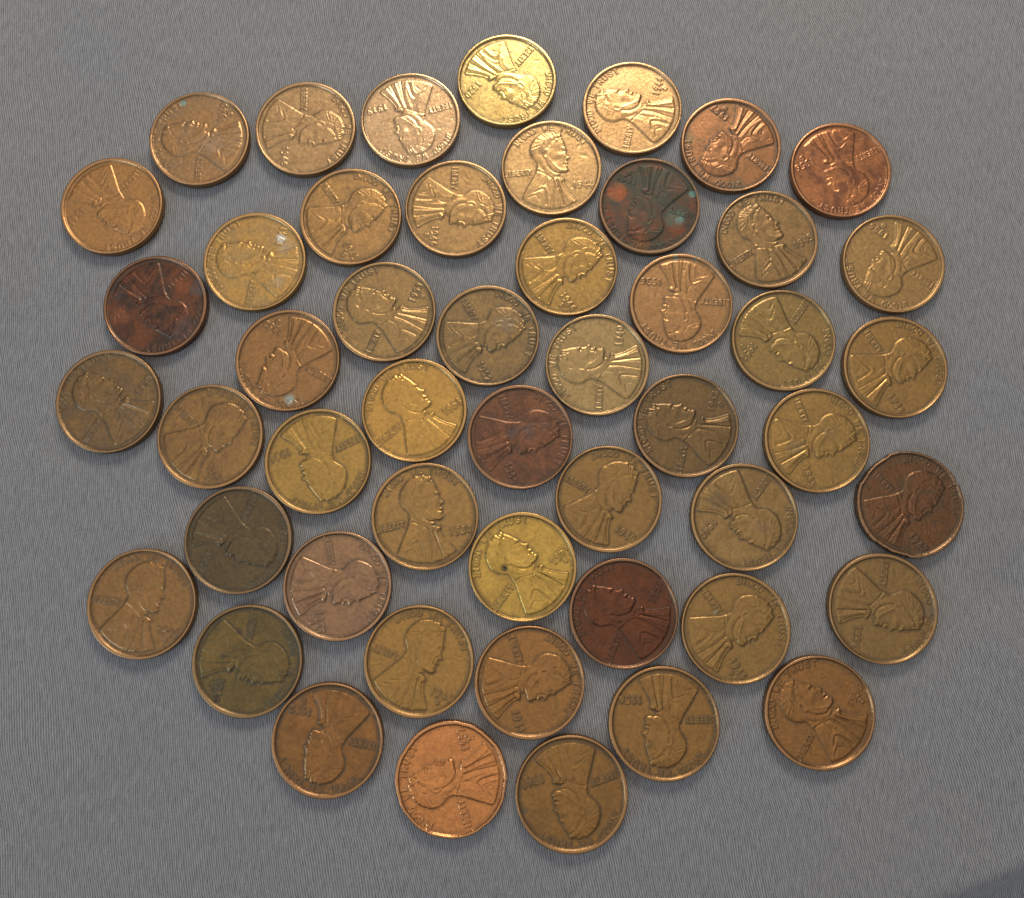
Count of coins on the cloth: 50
